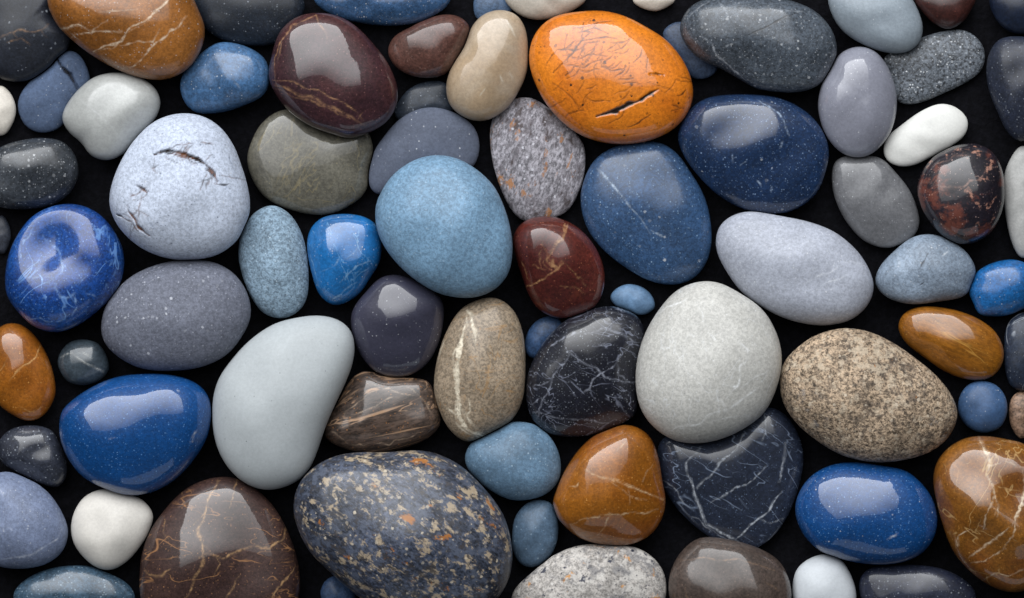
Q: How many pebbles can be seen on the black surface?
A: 78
